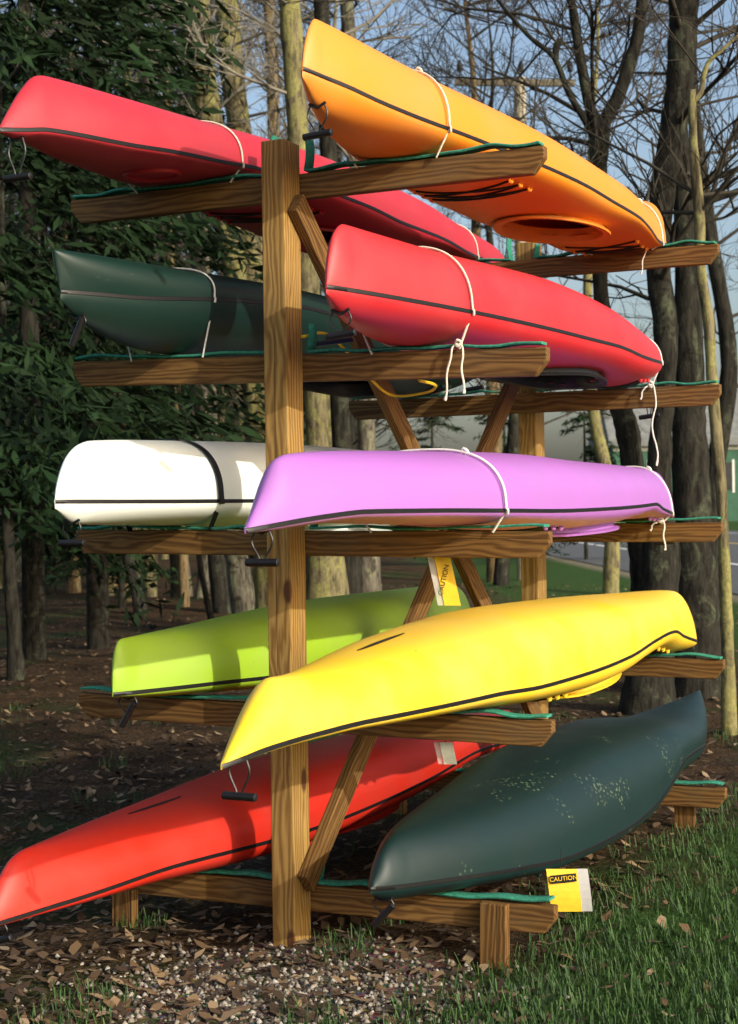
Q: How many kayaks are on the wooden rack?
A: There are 10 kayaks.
